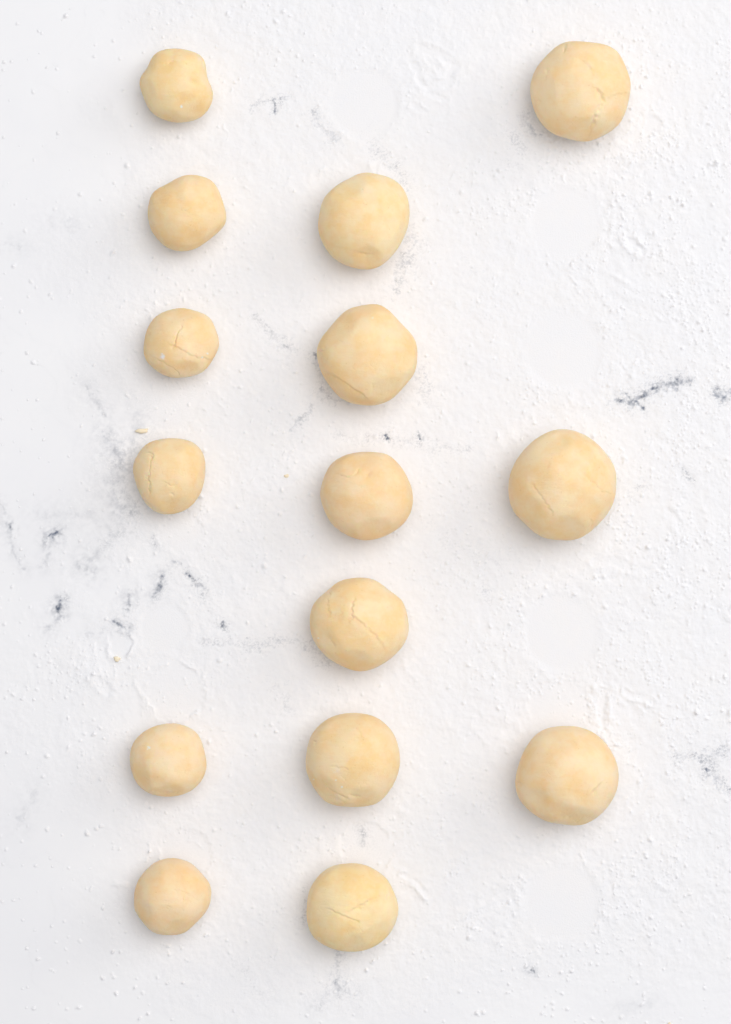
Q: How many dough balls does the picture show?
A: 15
